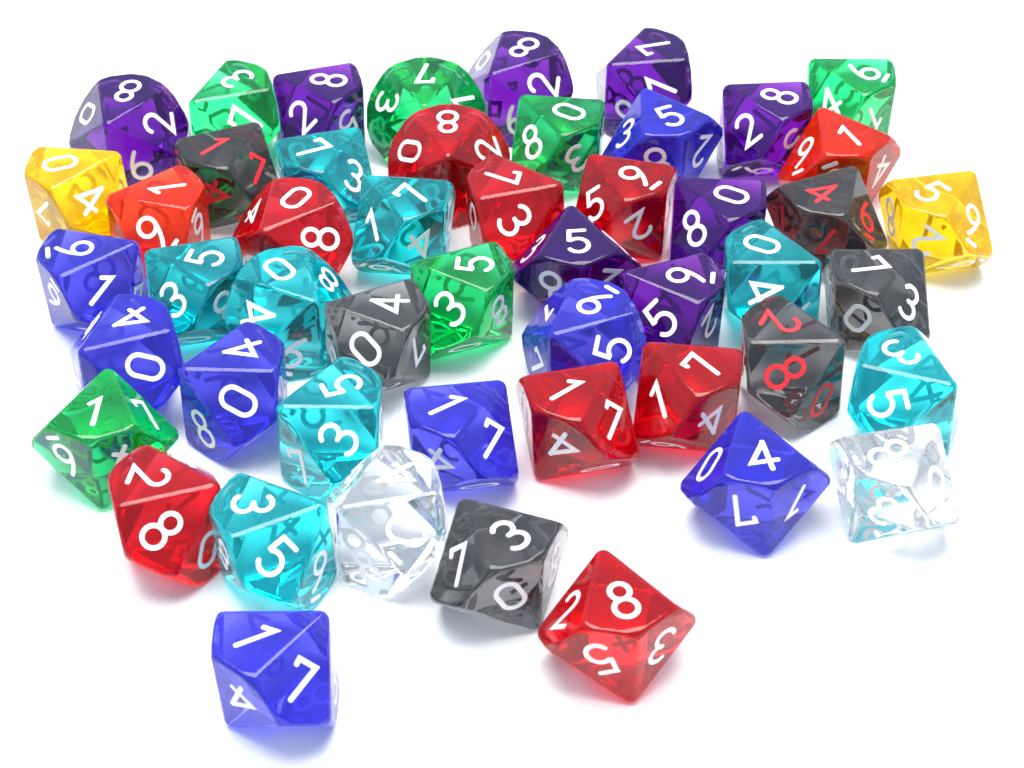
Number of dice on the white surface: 50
